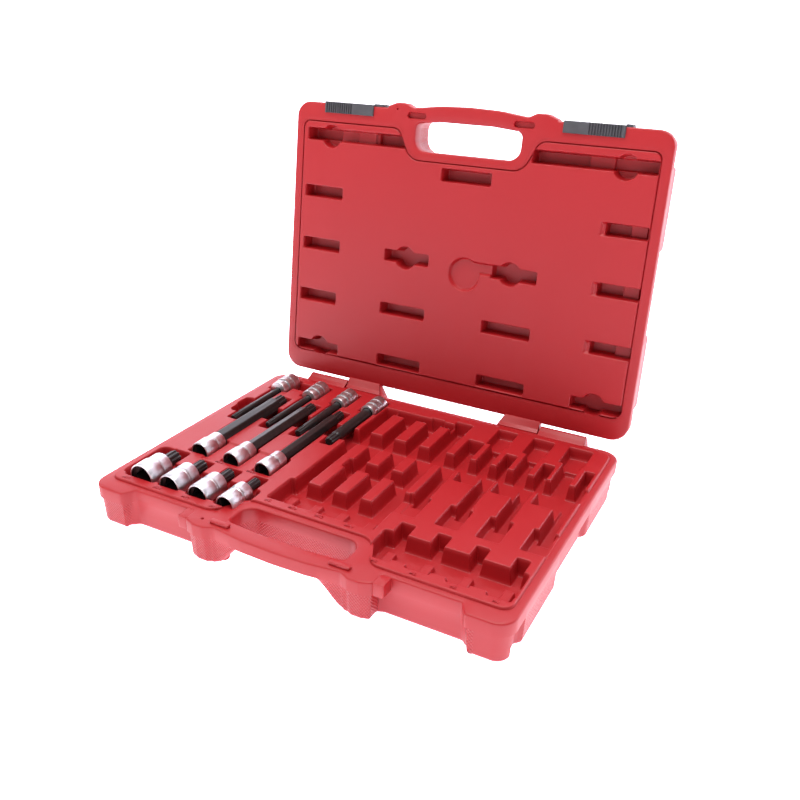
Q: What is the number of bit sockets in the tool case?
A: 11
